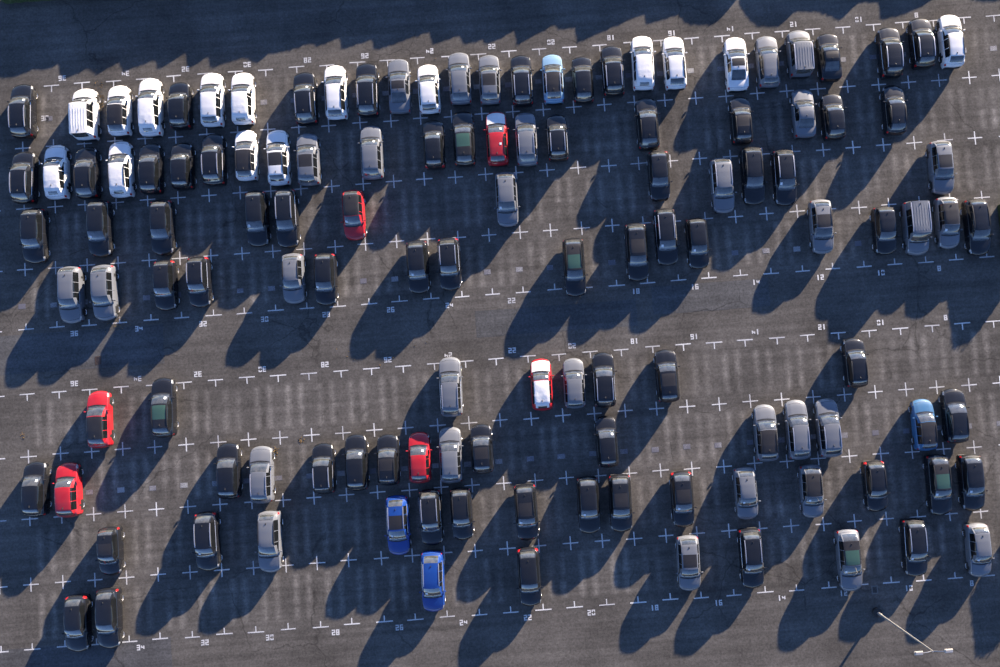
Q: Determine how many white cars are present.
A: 15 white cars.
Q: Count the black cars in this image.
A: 69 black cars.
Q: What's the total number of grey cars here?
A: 31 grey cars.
